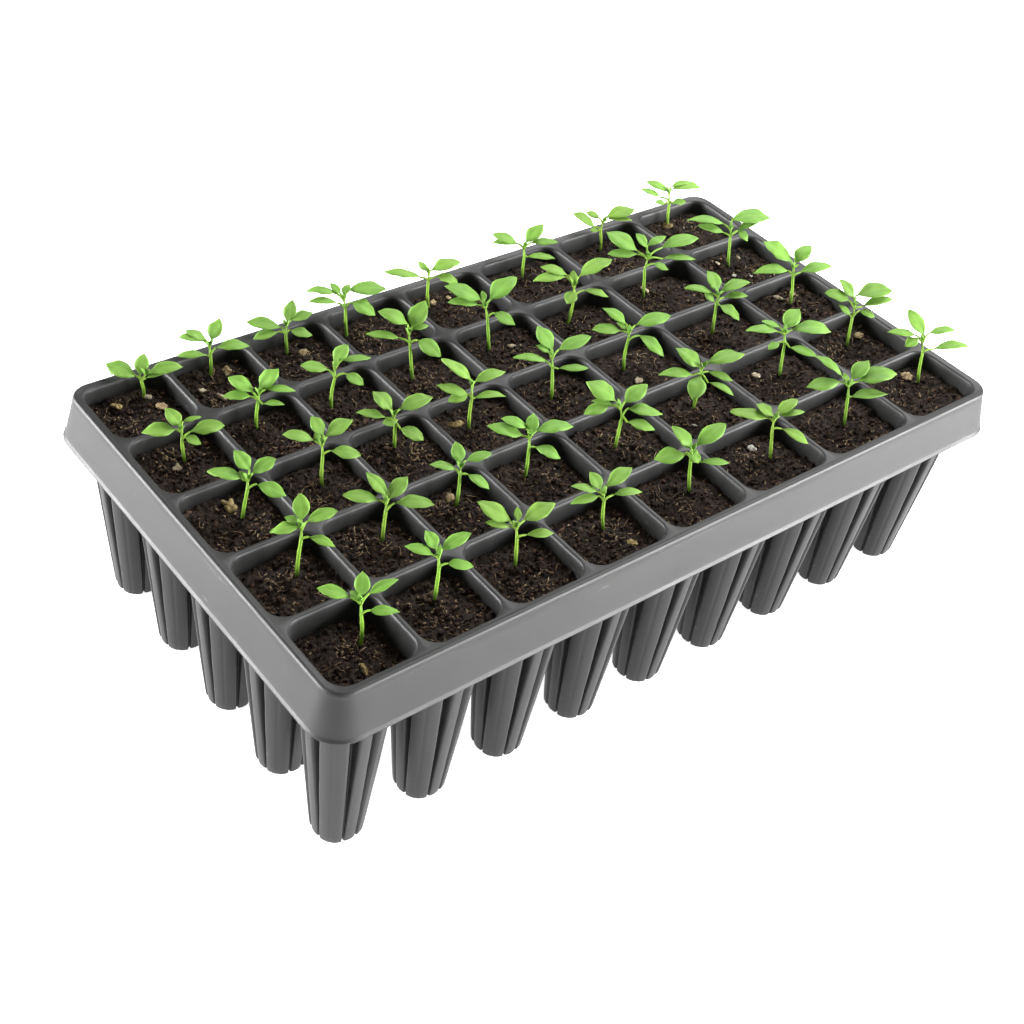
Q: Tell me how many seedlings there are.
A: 40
